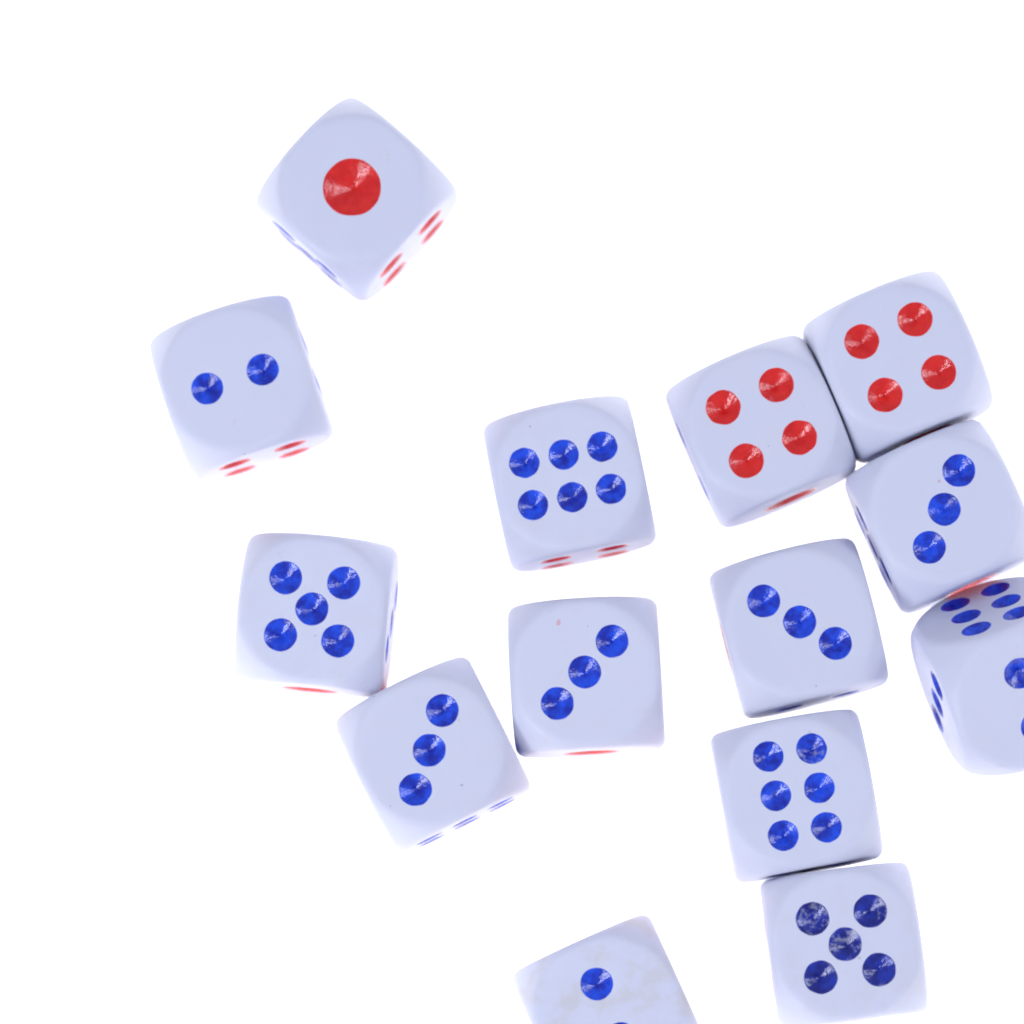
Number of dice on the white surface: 14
